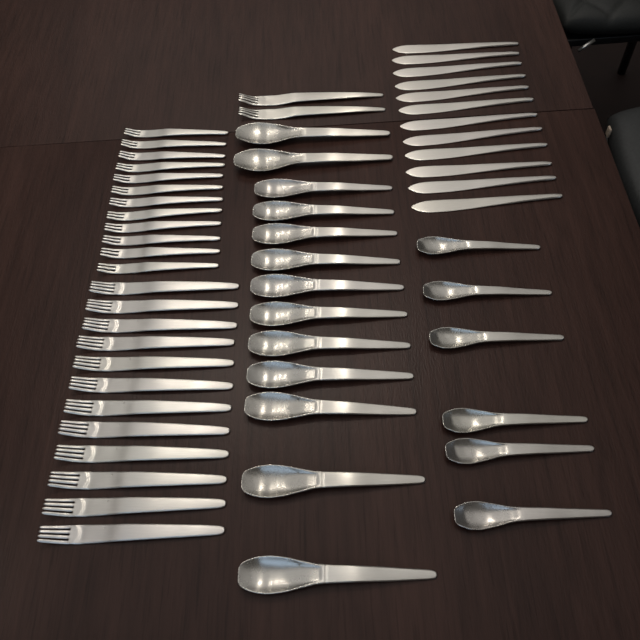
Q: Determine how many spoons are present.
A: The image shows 19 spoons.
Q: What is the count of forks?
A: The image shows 26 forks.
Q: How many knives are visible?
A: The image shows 12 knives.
